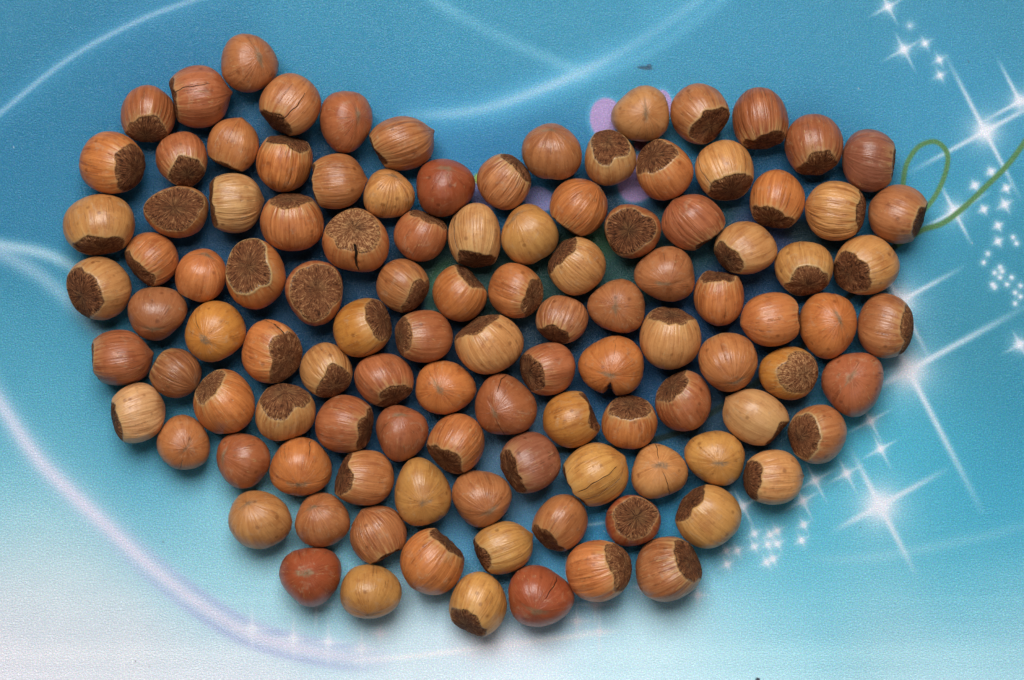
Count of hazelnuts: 110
